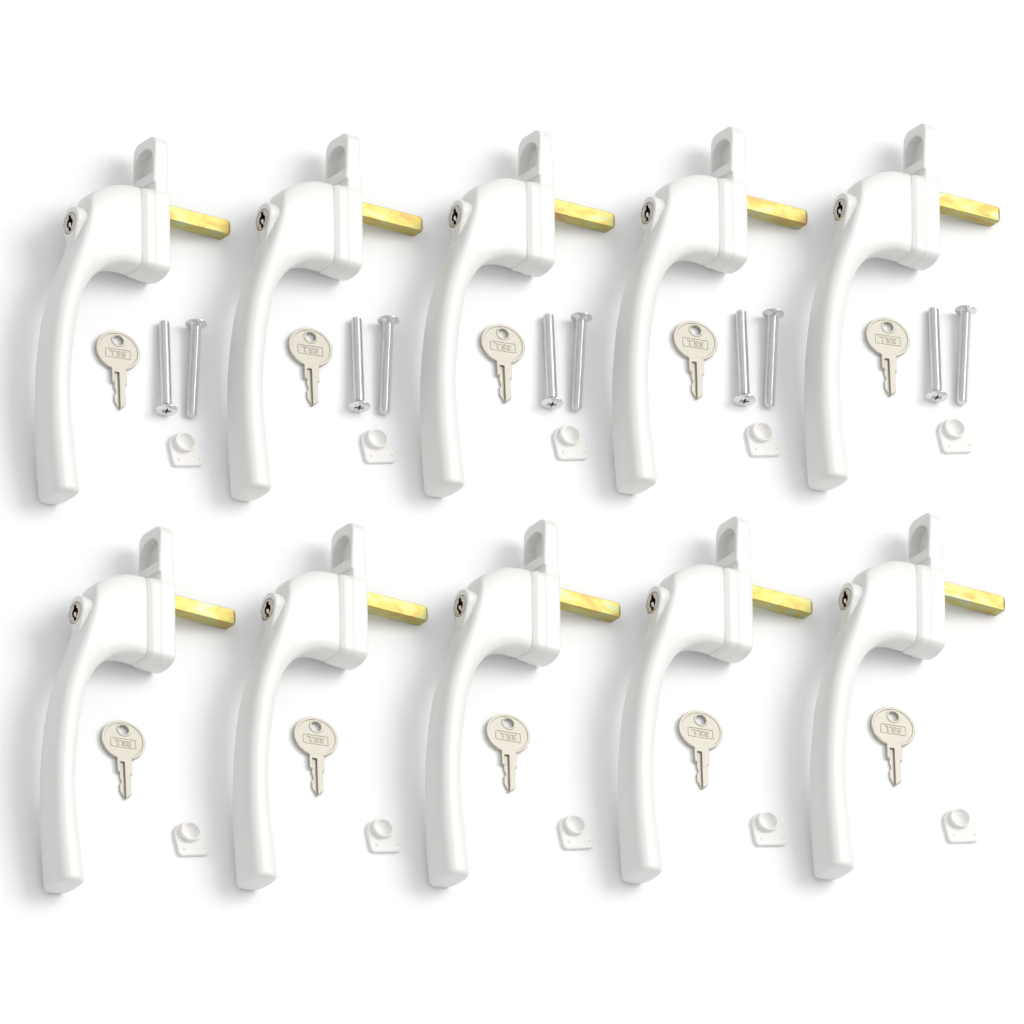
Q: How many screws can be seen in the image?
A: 10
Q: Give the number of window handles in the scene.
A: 10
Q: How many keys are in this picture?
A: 10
